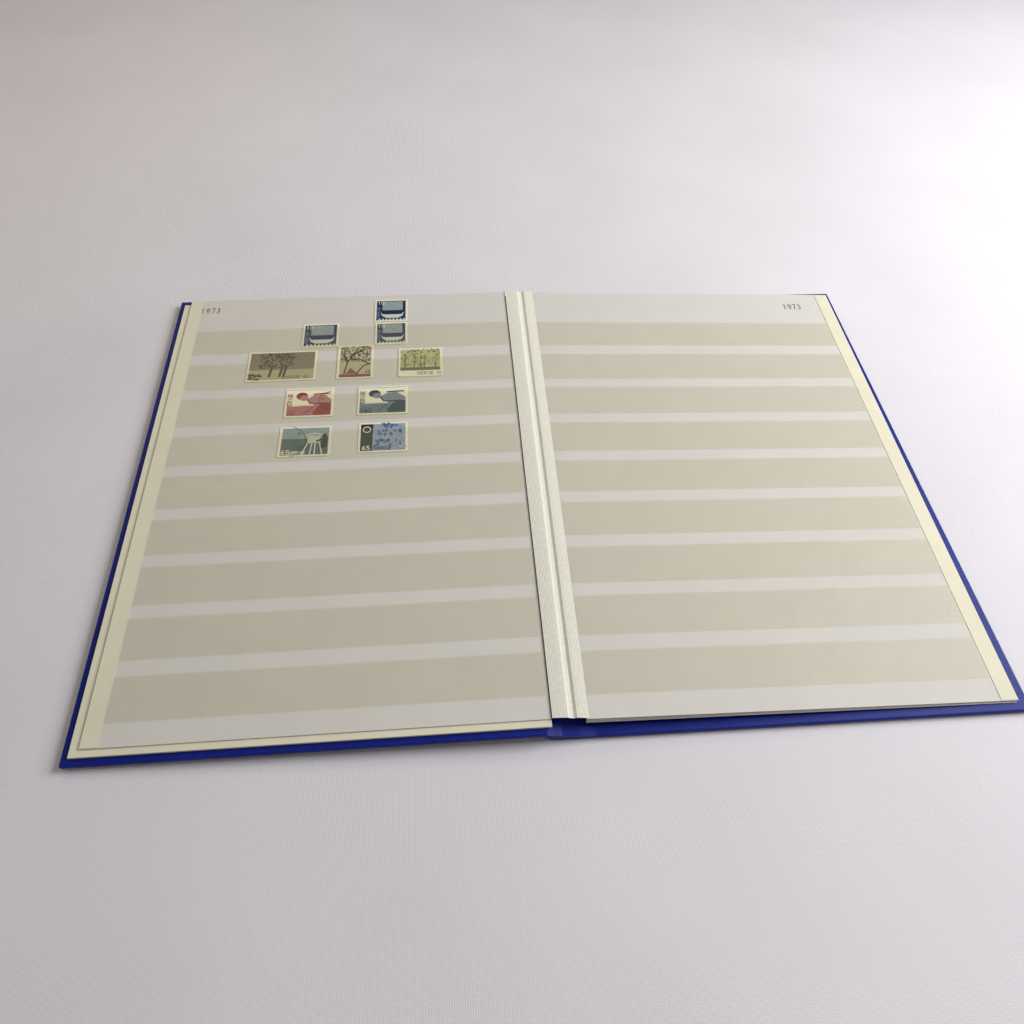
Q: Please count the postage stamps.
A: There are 10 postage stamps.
